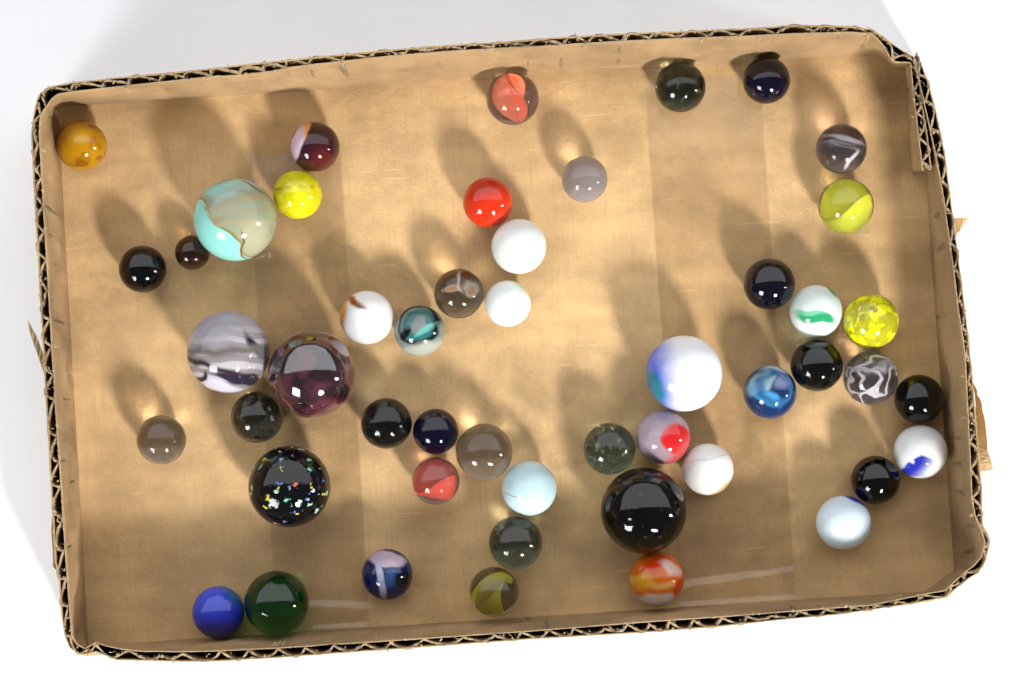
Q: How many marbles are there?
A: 49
